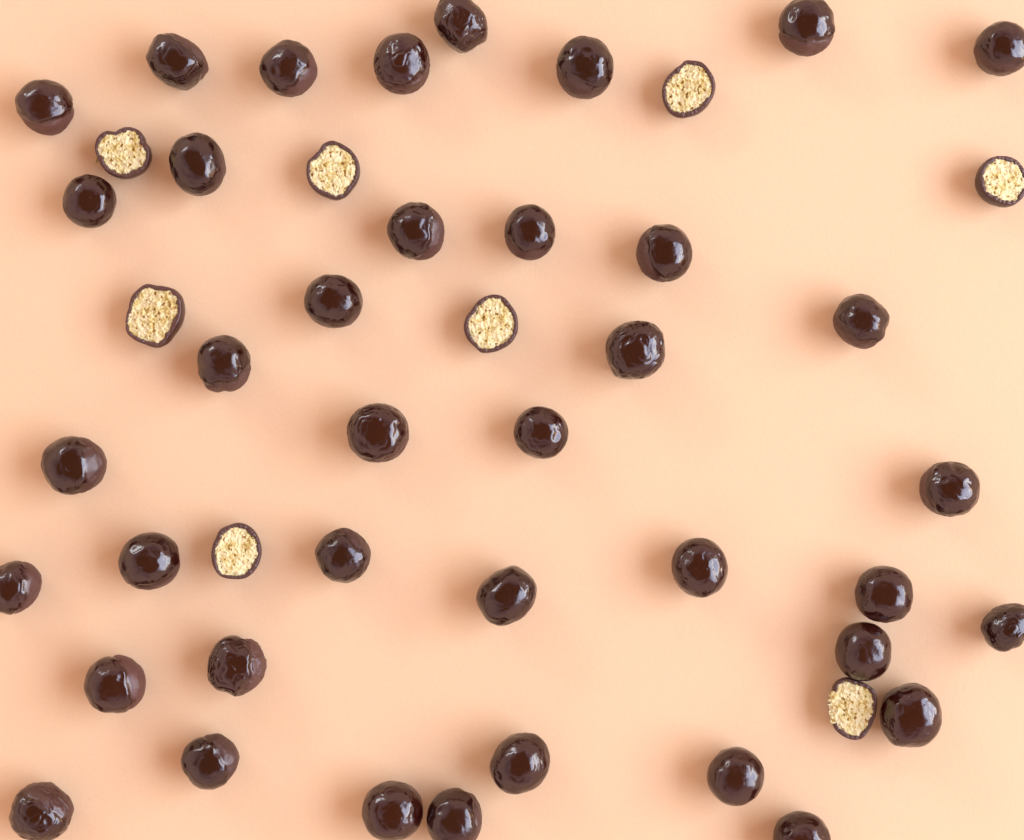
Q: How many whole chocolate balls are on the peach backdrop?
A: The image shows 39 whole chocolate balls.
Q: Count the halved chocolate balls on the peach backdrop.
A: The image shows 8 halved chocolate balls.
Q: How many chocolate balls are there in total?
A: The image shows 47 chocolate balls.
